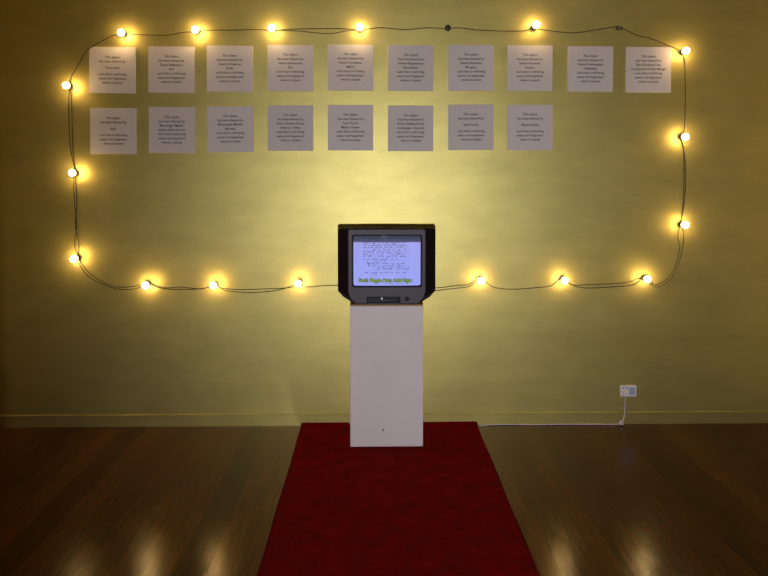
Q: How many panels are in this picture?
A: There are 18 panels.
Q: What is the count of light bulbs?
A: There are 17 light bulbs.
